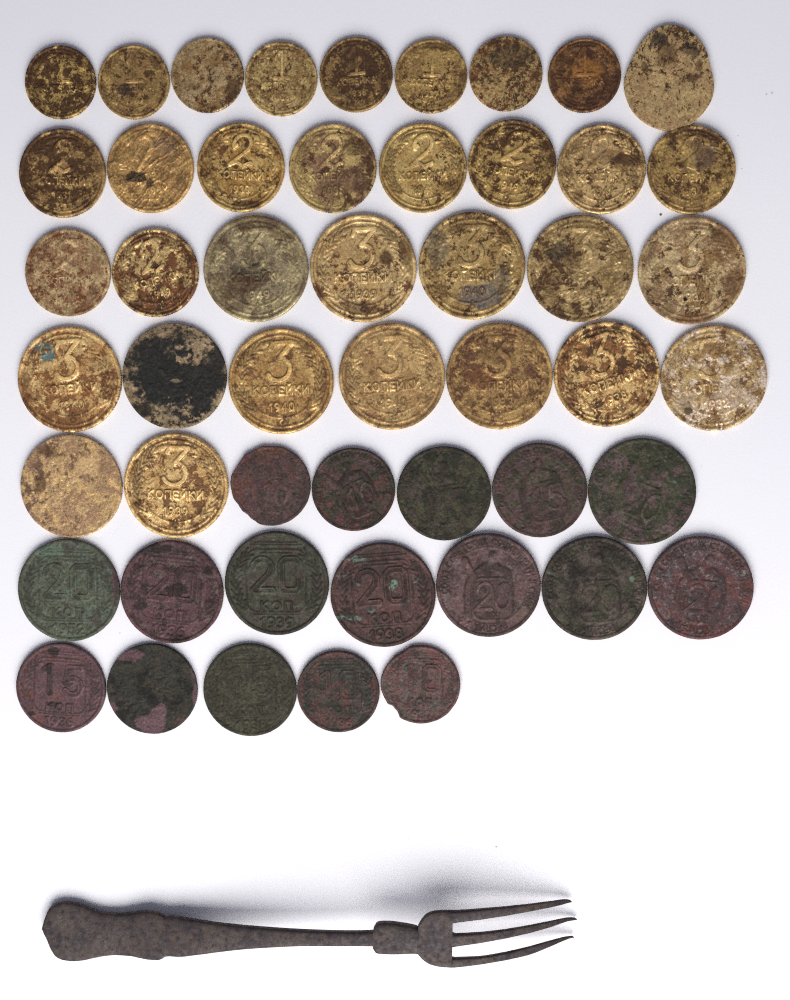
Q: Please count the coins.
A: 50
